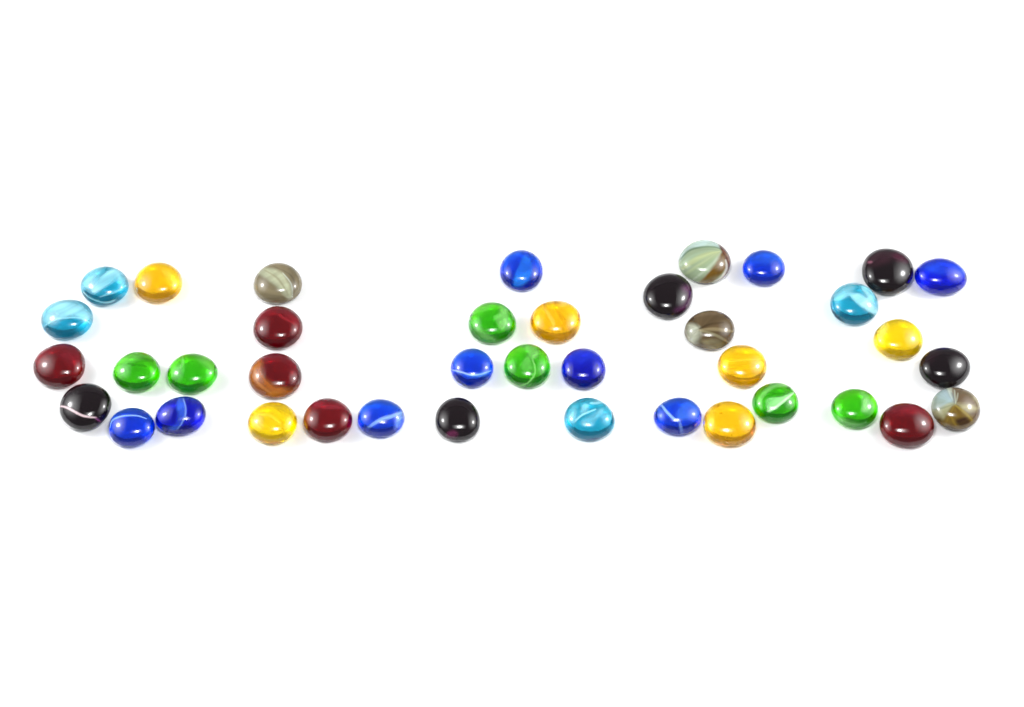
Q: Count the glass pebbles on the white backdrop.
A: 39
